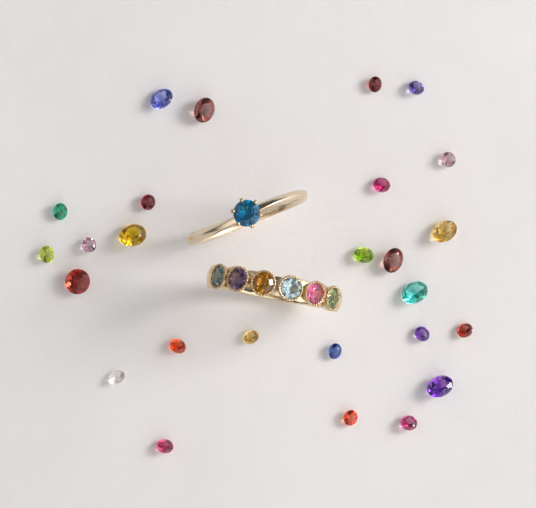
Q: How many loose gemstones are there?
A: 26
